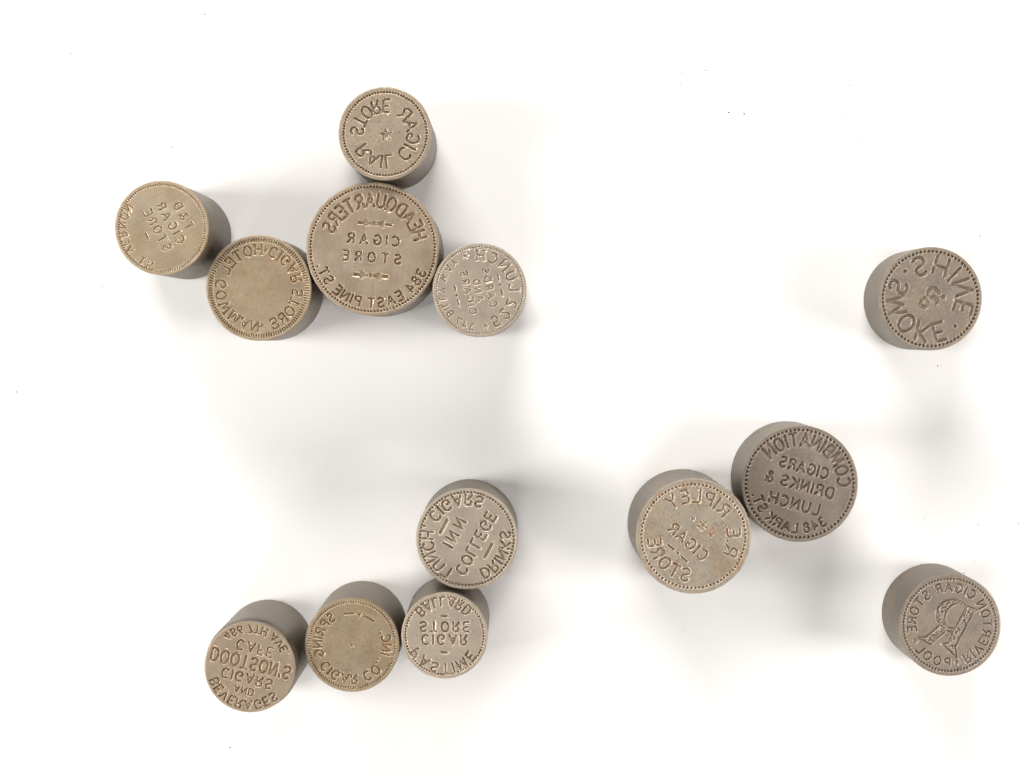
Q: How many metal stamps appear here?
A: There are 13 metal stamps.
